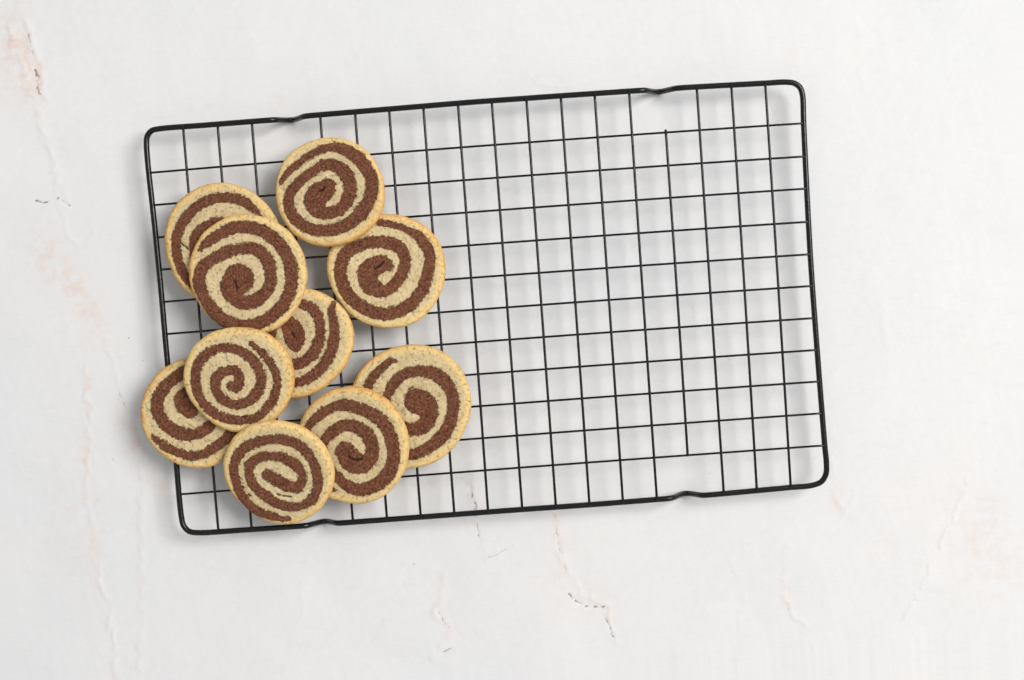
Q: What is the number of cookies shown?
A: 10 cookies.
